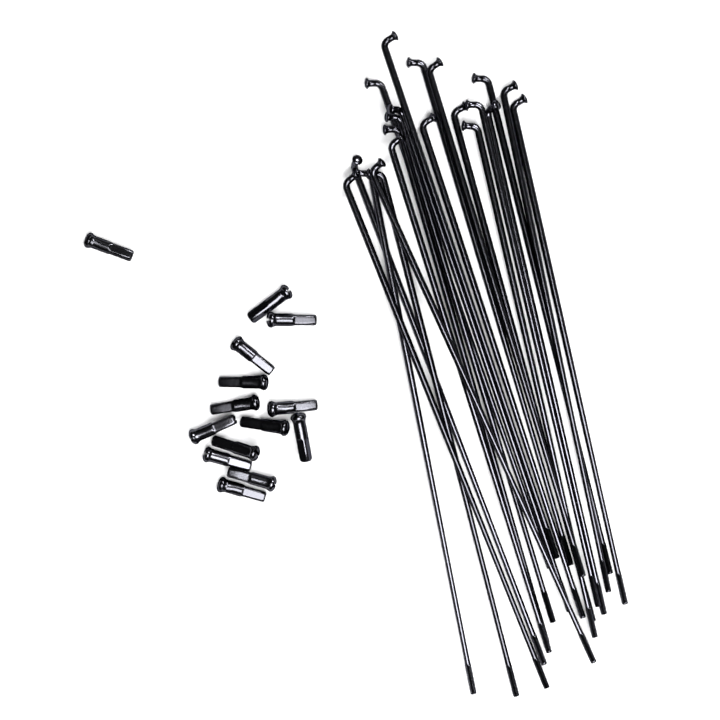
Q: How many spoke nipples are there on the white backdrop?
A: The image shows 14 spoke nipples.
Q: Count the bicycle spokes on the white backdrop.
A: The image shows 21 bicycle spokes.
